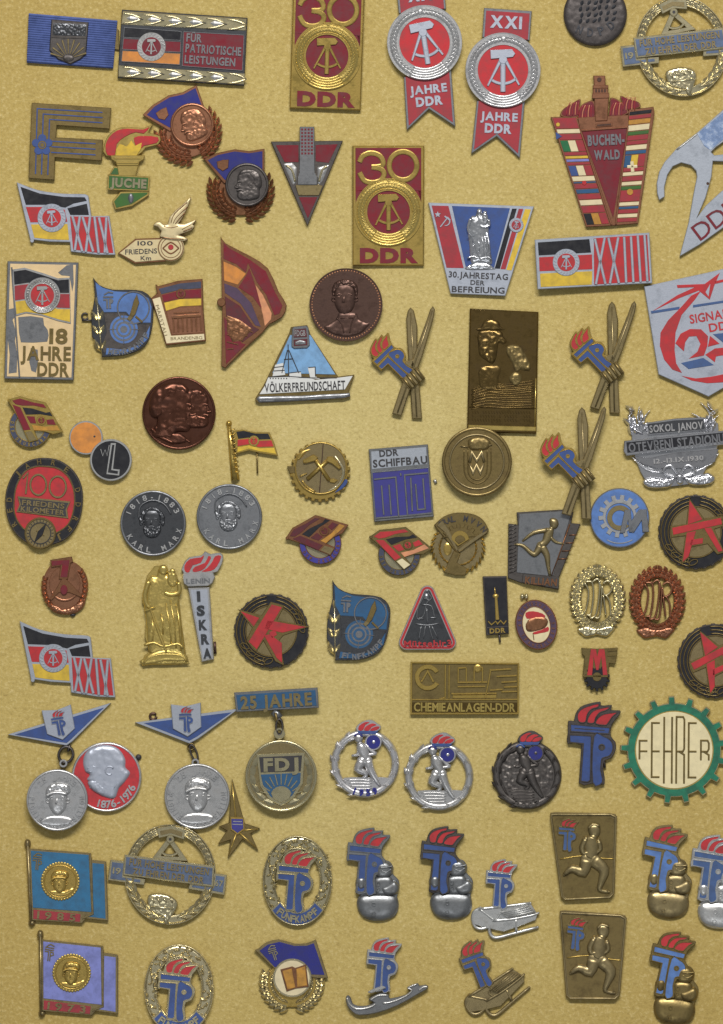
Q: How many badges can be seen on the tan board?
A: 87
